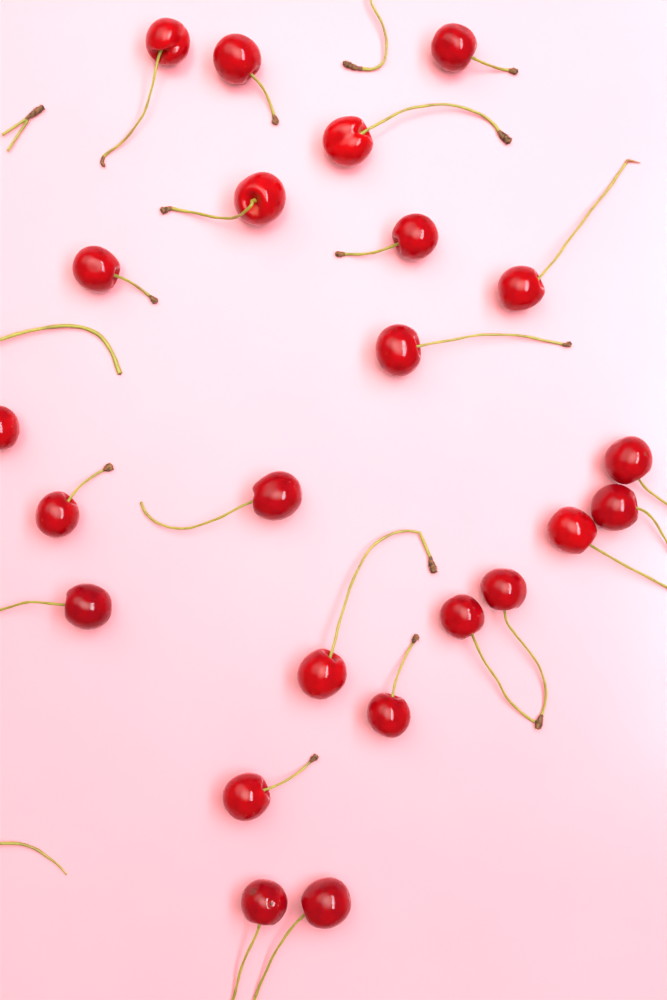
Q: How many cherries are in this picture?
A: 23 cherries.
